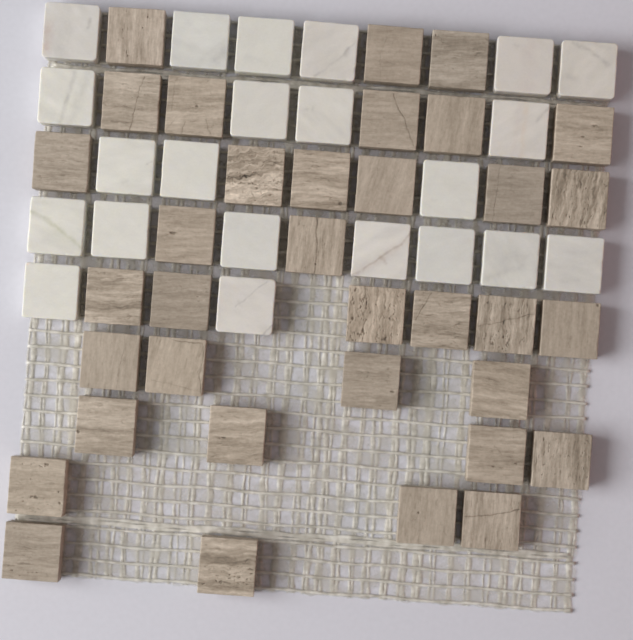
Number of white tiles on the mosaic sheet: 22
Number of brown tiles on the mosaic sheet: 35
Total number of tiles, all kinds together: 57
